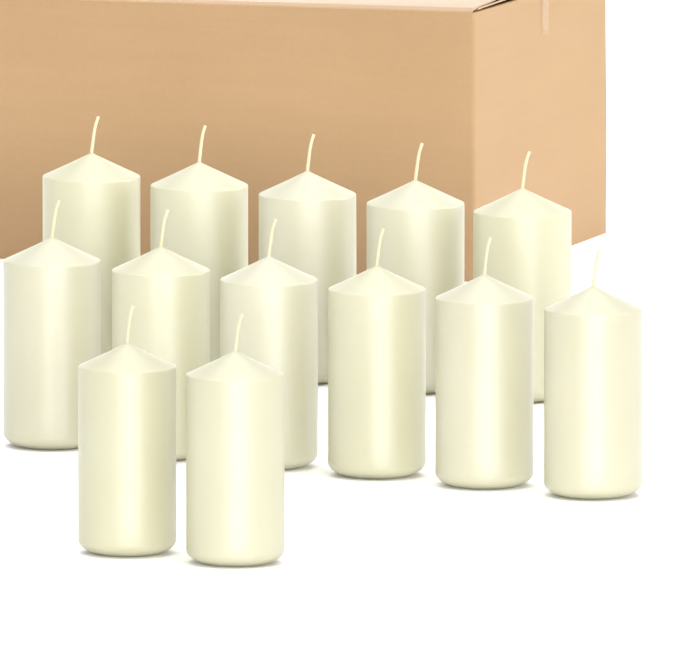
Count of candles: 13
